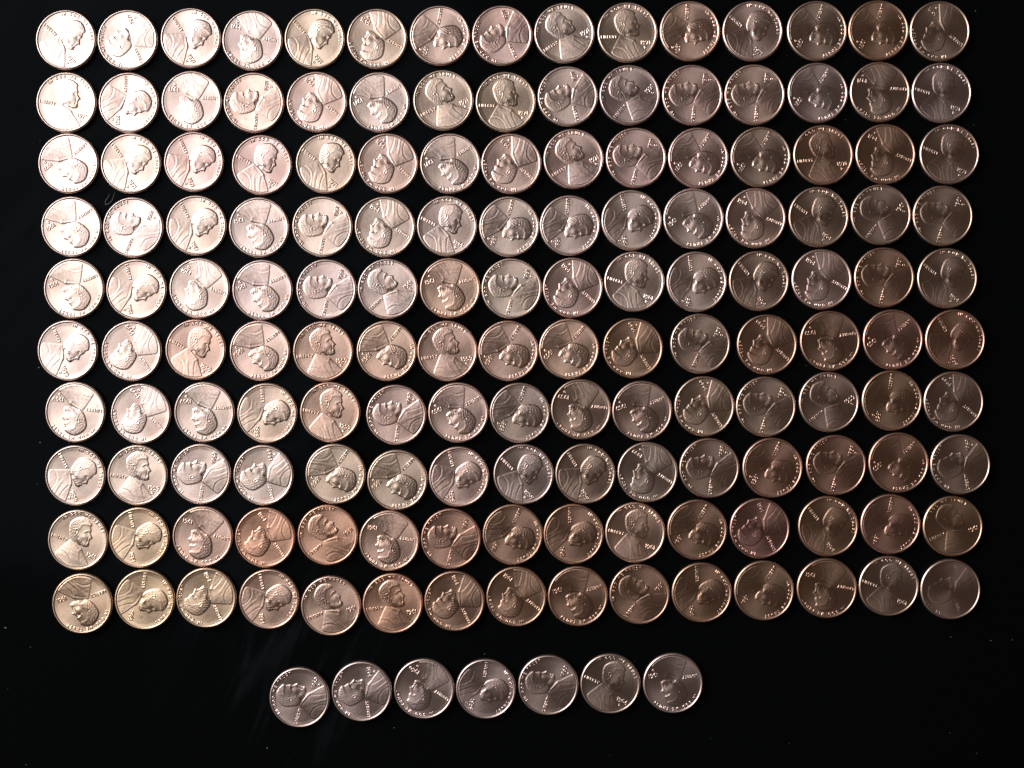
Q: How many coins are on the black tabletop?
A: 157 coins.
